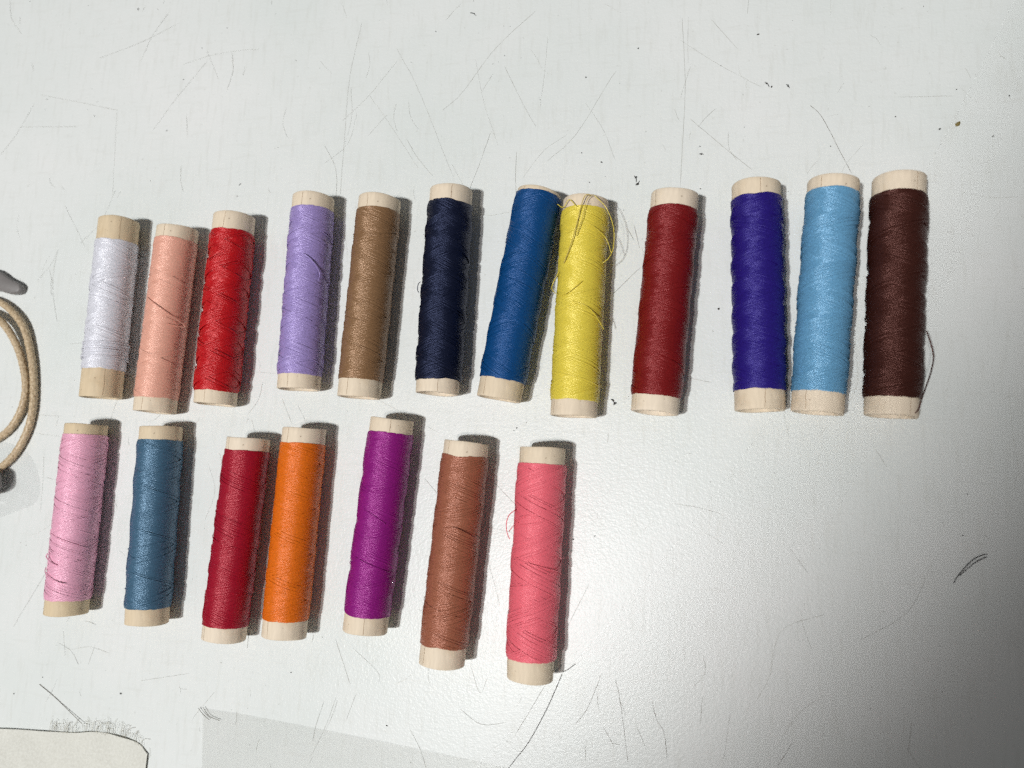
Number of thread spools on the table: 19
